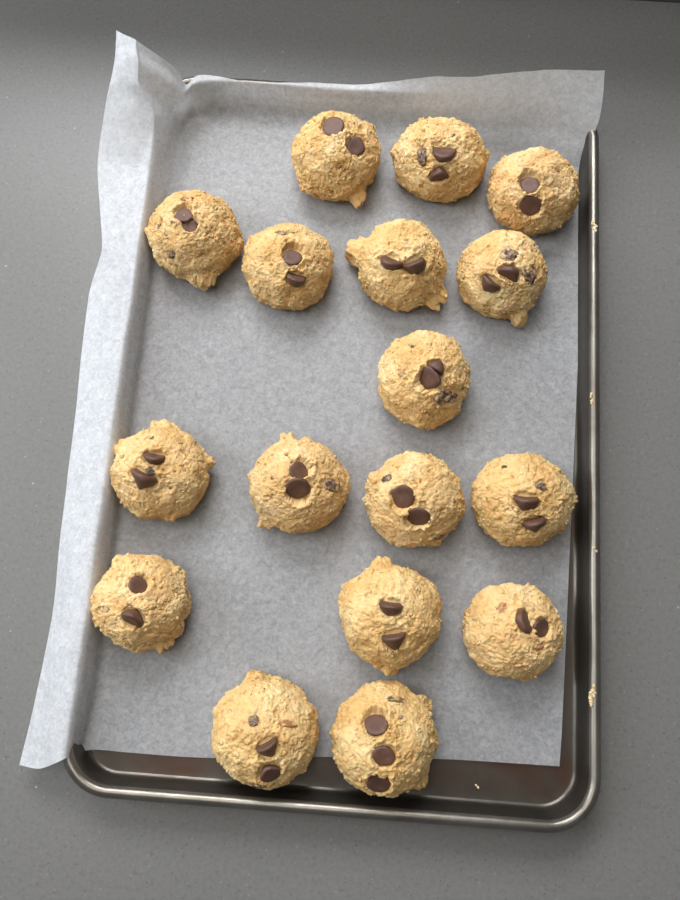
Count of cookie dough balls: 17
